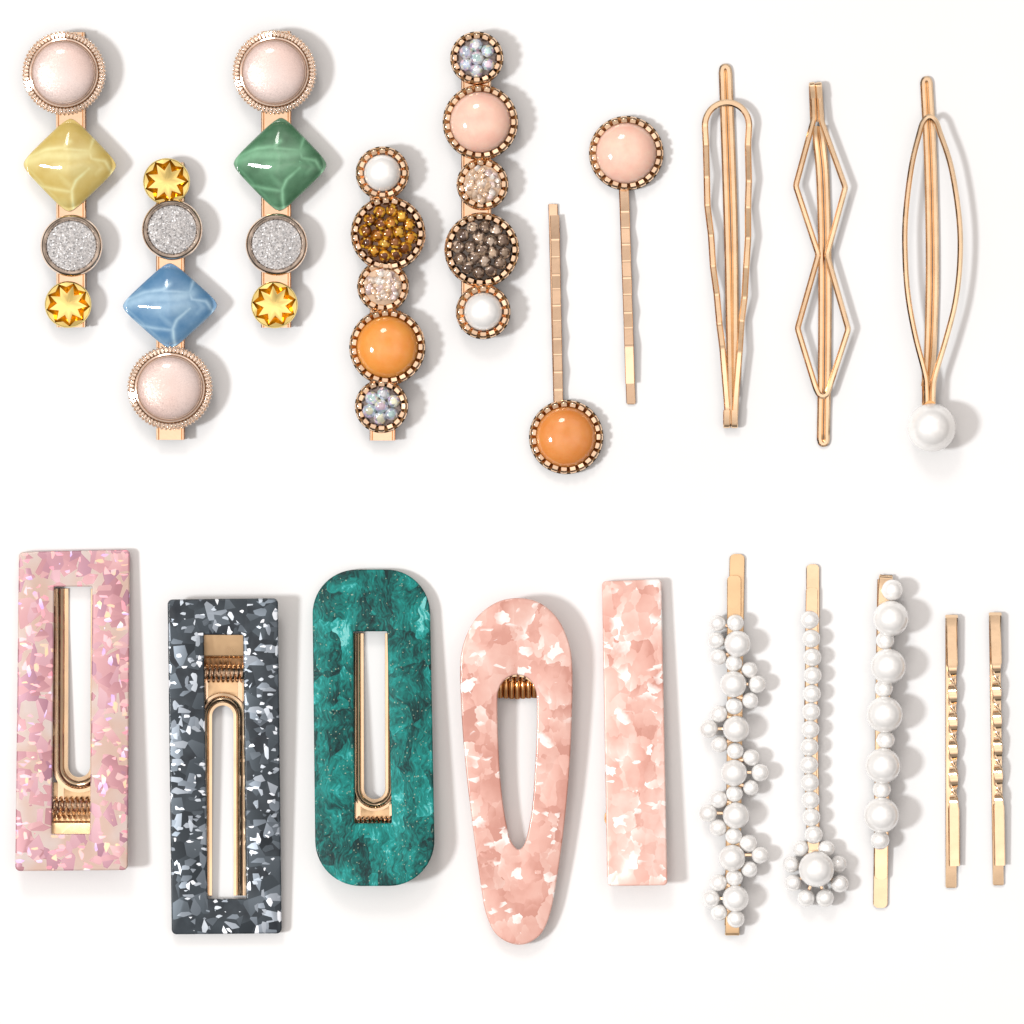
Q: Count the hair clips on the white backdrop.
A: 20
